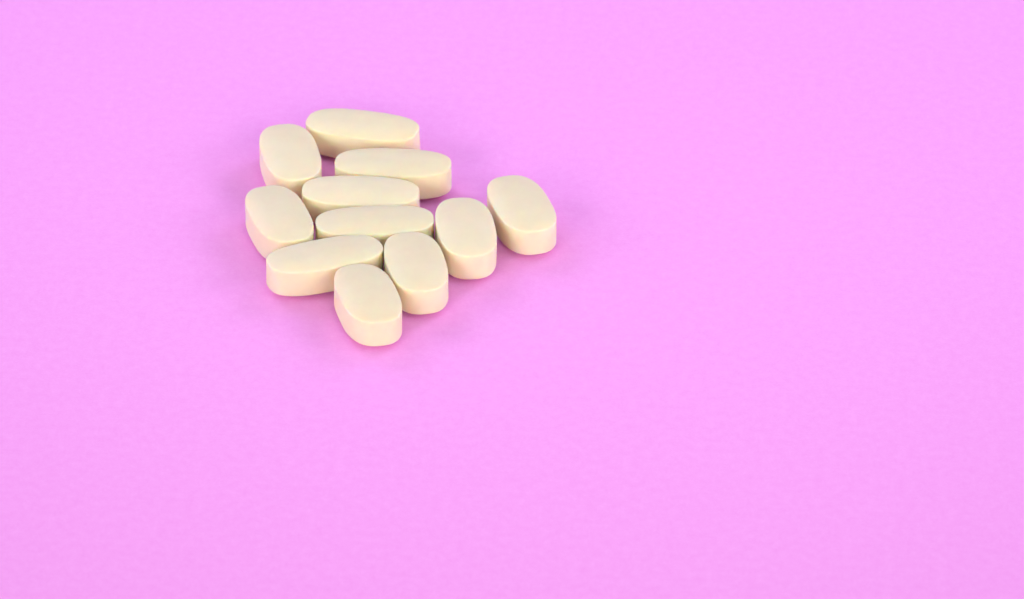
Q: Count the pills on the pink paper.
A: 11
